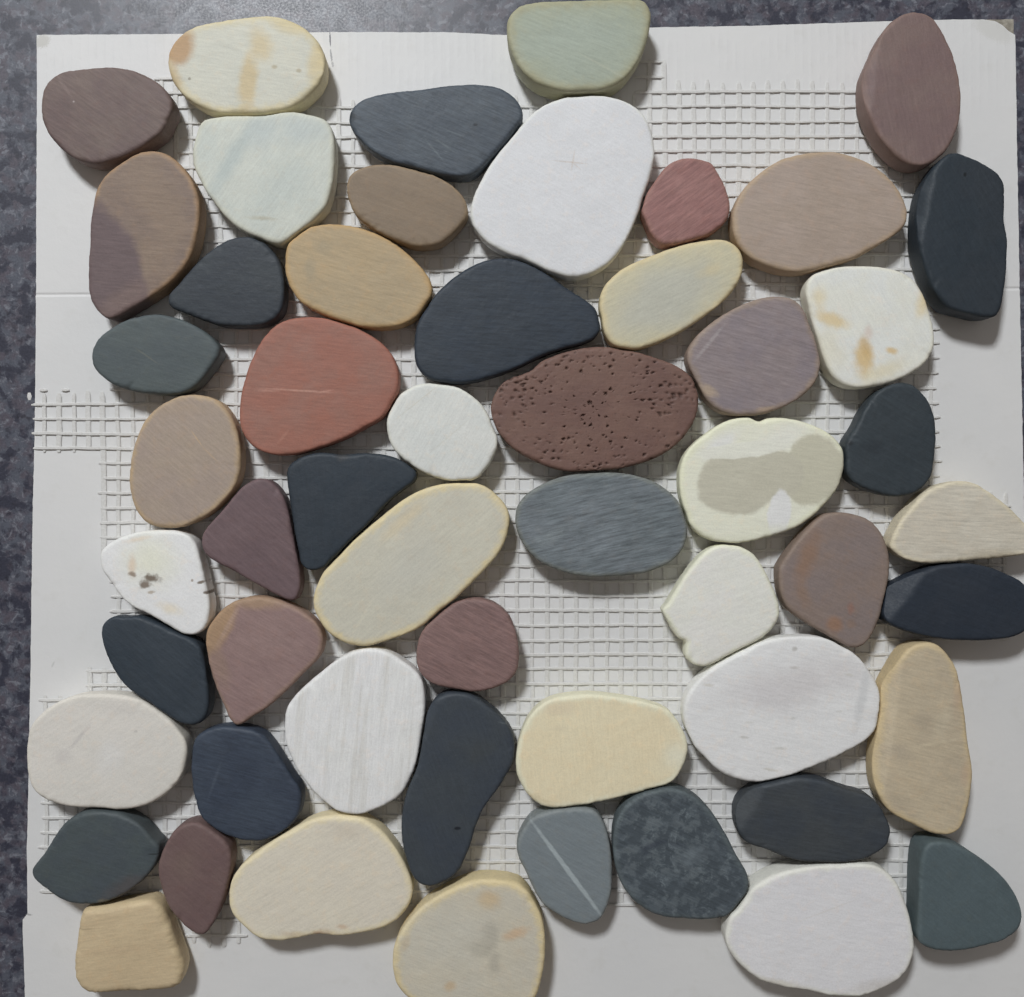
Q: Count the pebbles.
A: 54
